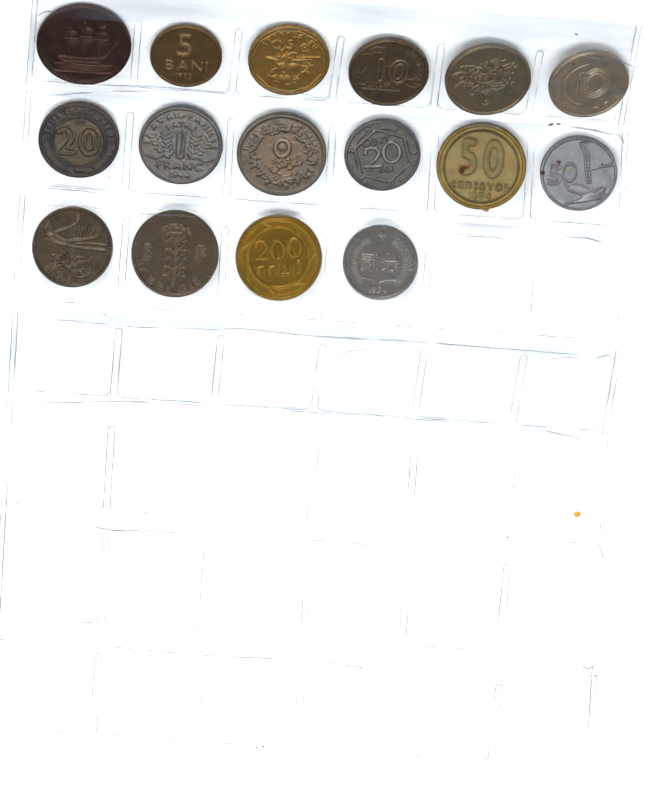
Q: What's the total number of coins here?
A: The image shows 16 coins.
